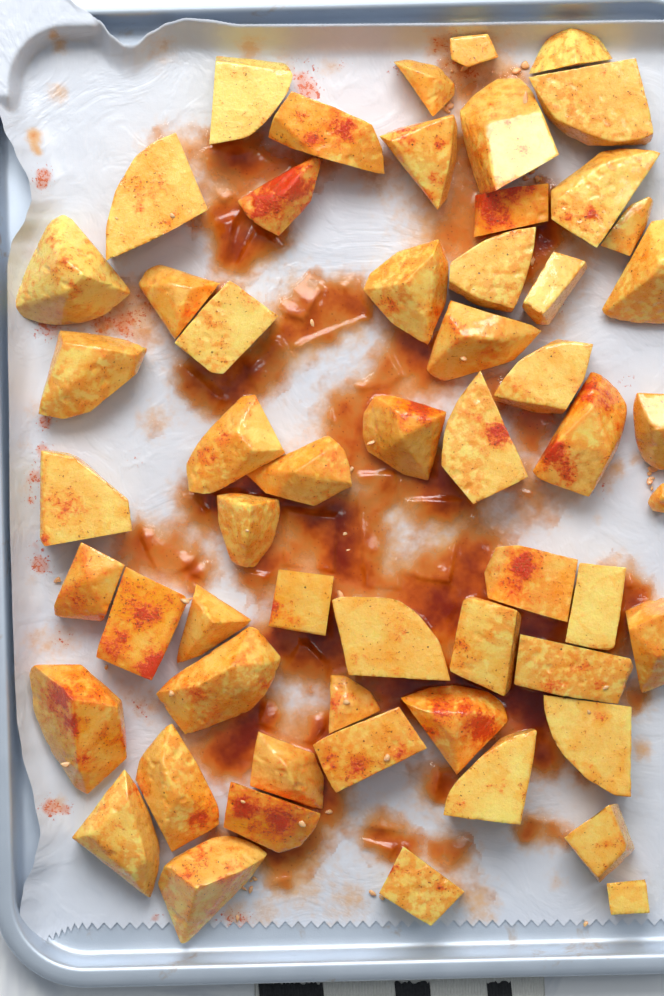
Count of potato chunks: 57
